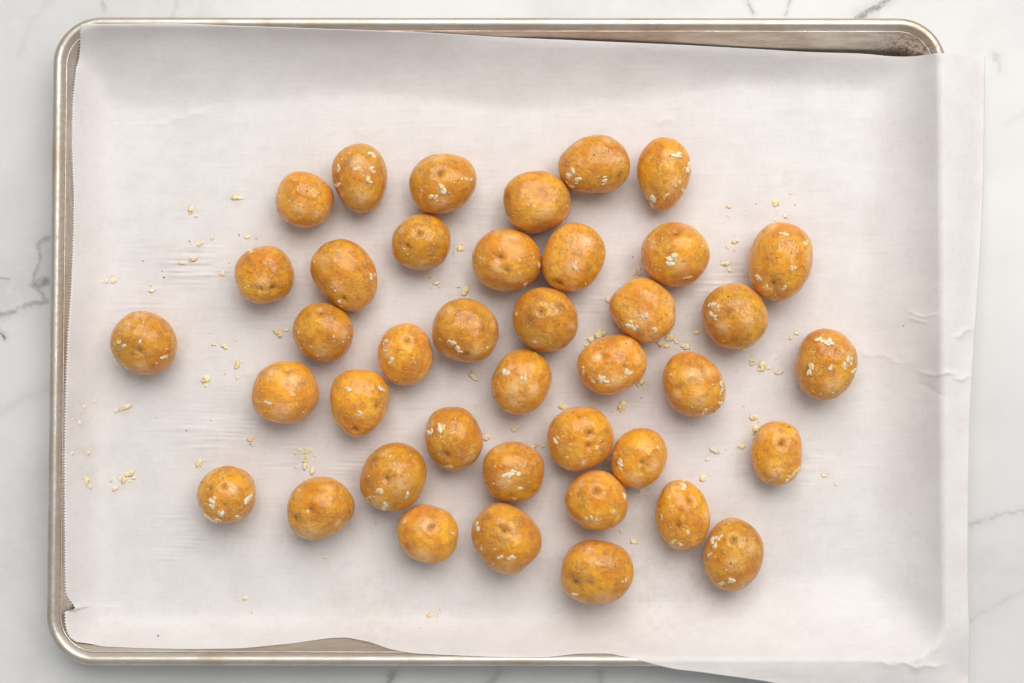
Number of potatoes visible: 40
